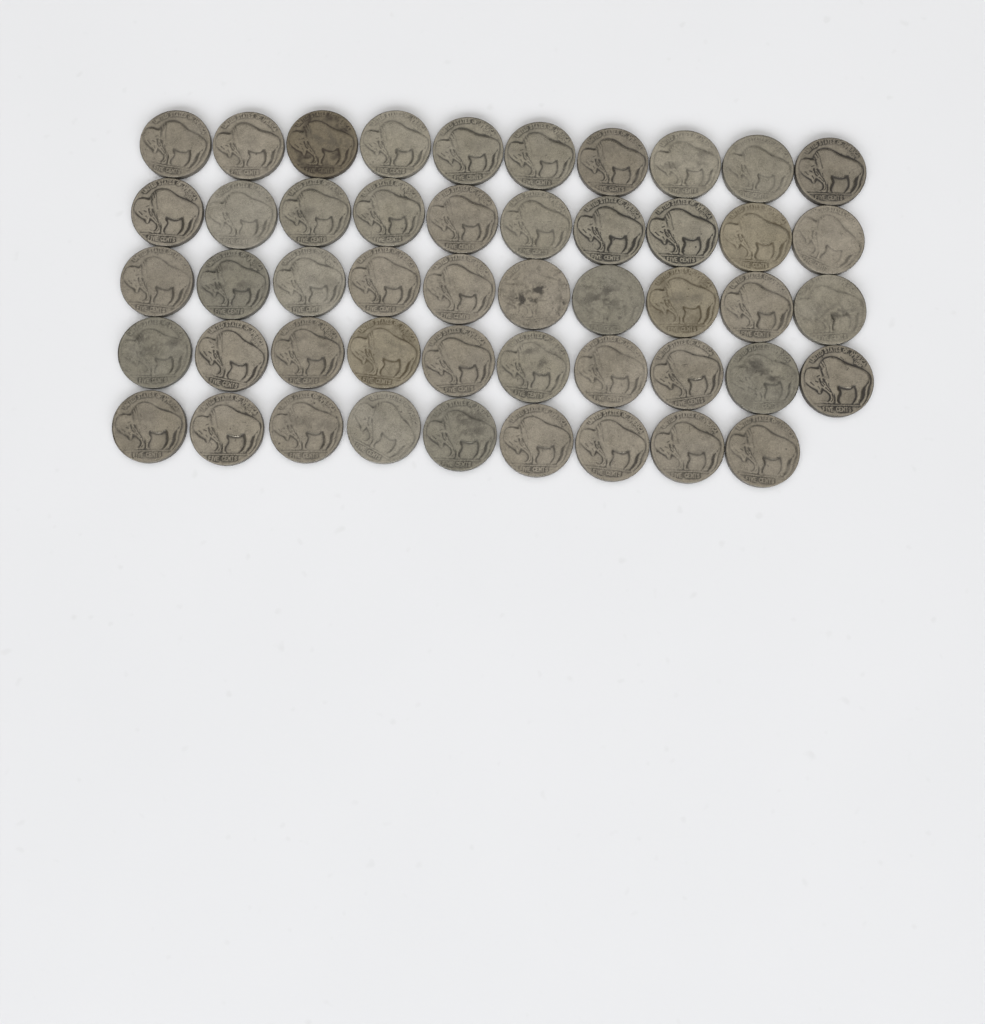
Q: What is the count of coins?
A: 49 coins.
